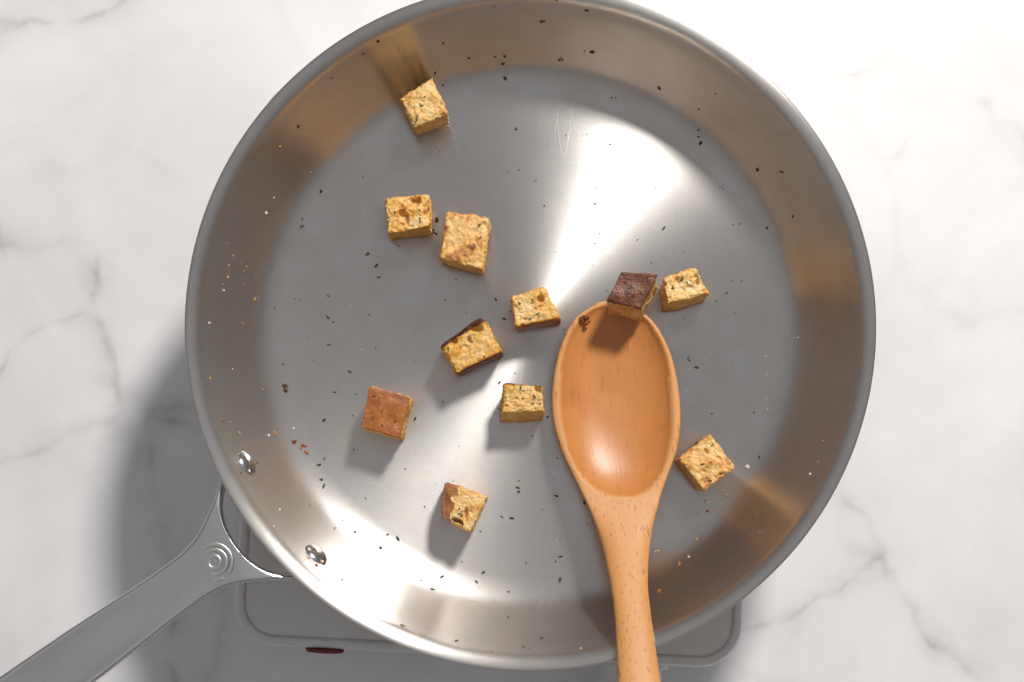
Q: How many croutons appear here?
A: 11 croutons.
